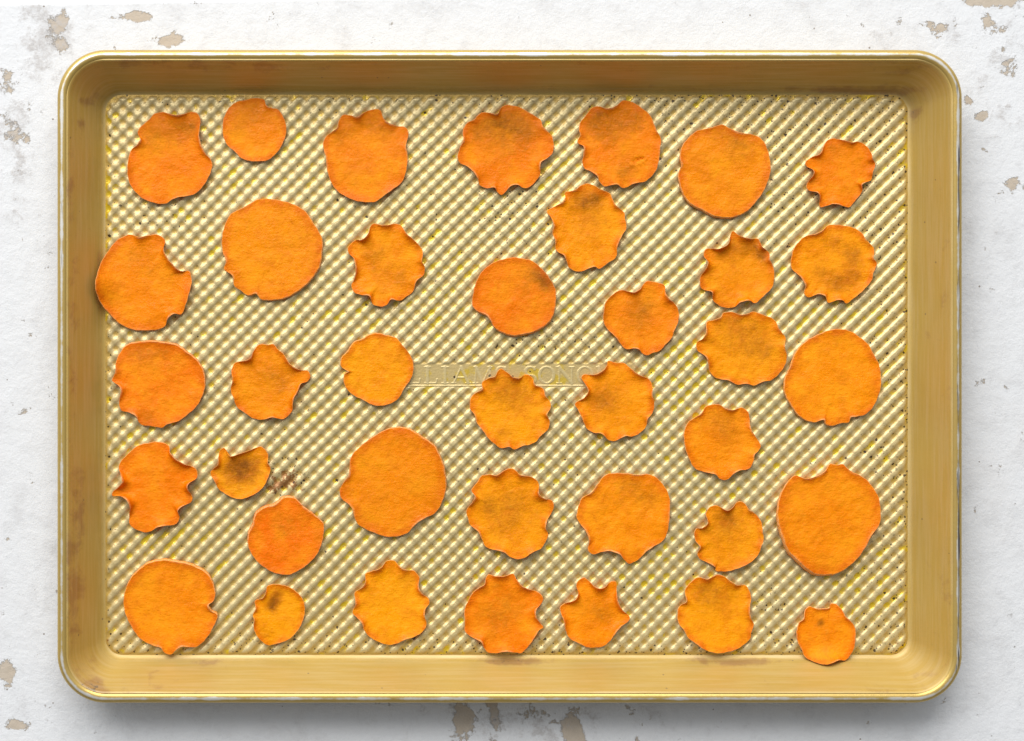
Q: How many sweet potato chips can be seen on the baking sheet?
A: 38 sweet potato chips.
